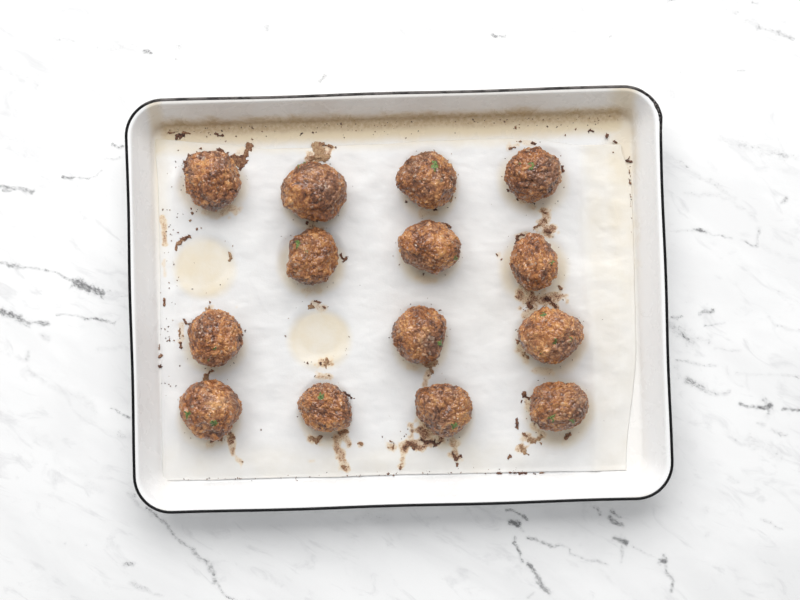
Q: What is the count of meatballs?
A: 14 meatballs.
